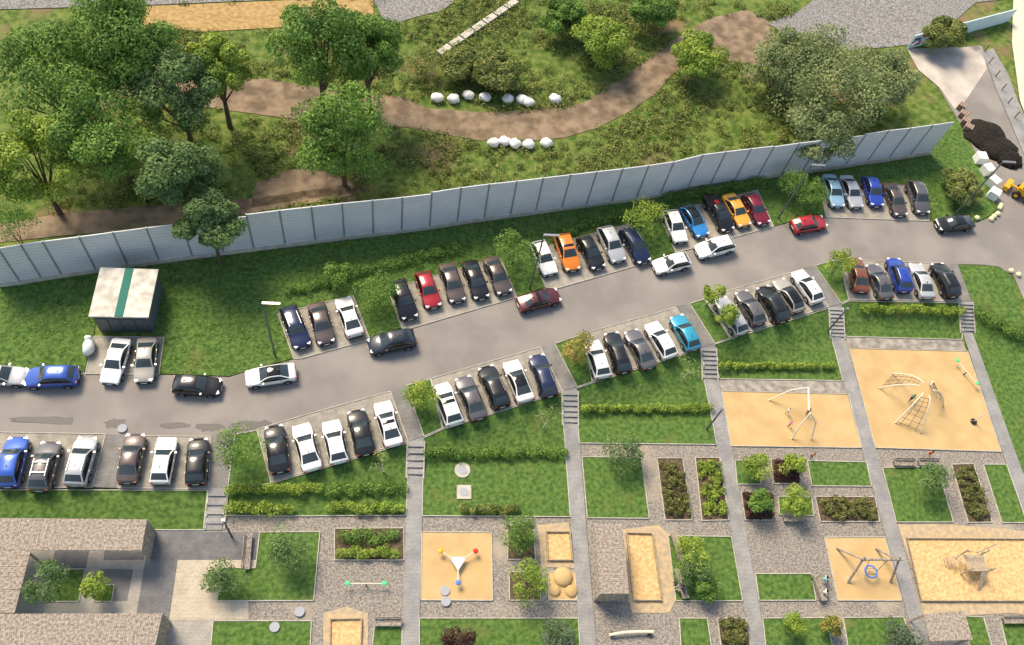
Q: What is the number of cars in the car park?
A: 66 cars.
